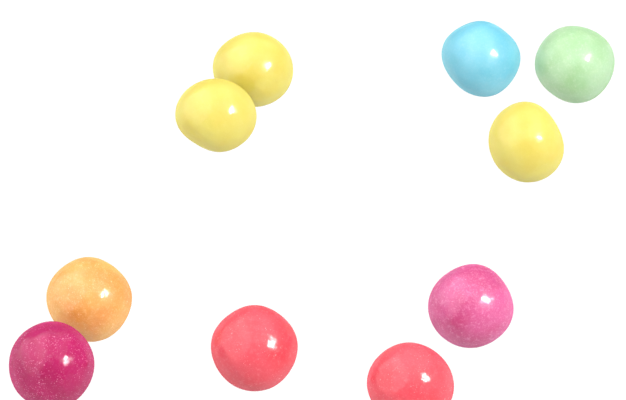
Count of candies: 10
